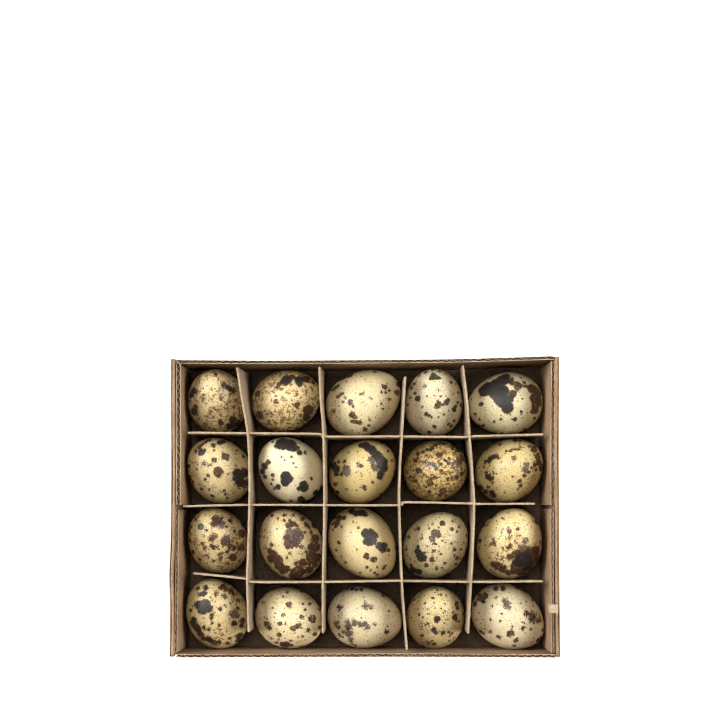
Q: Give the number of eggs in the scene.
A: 20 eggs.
